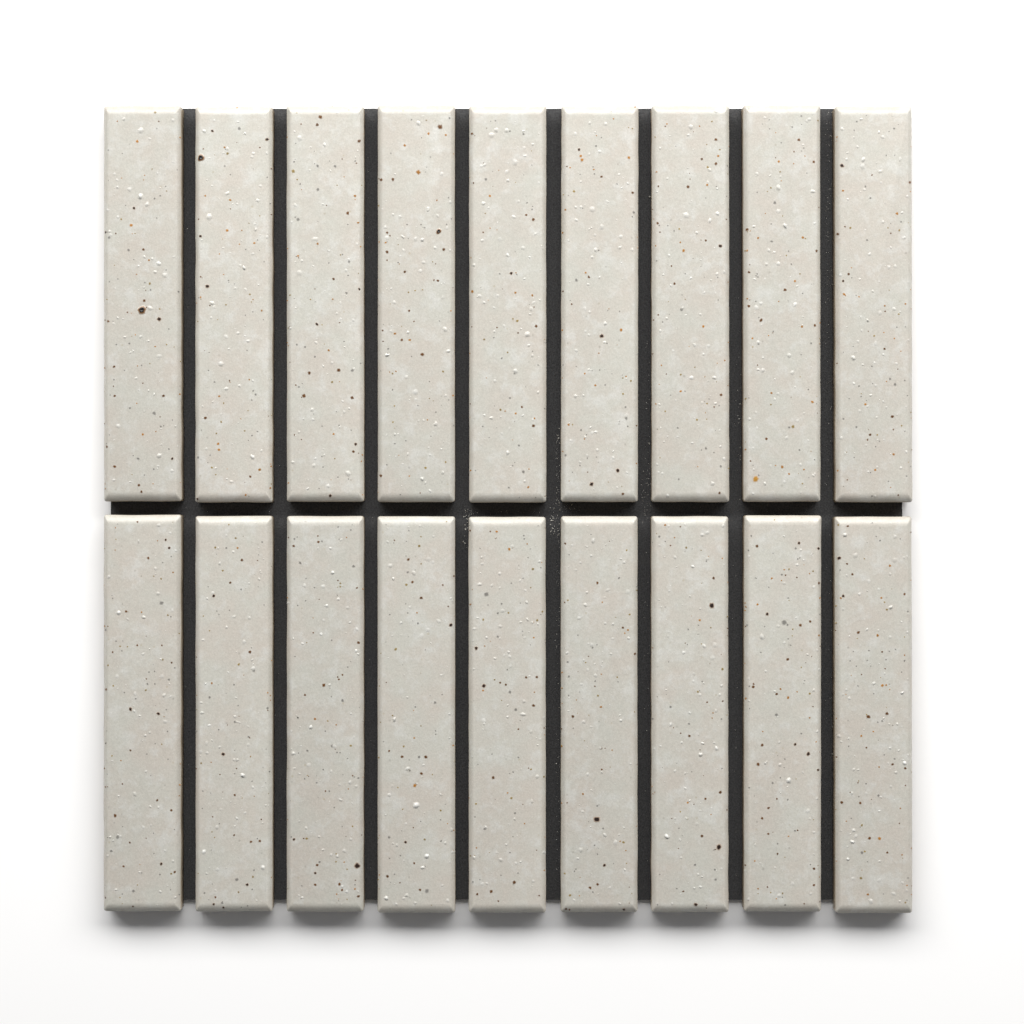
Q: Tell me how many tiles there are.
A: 18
